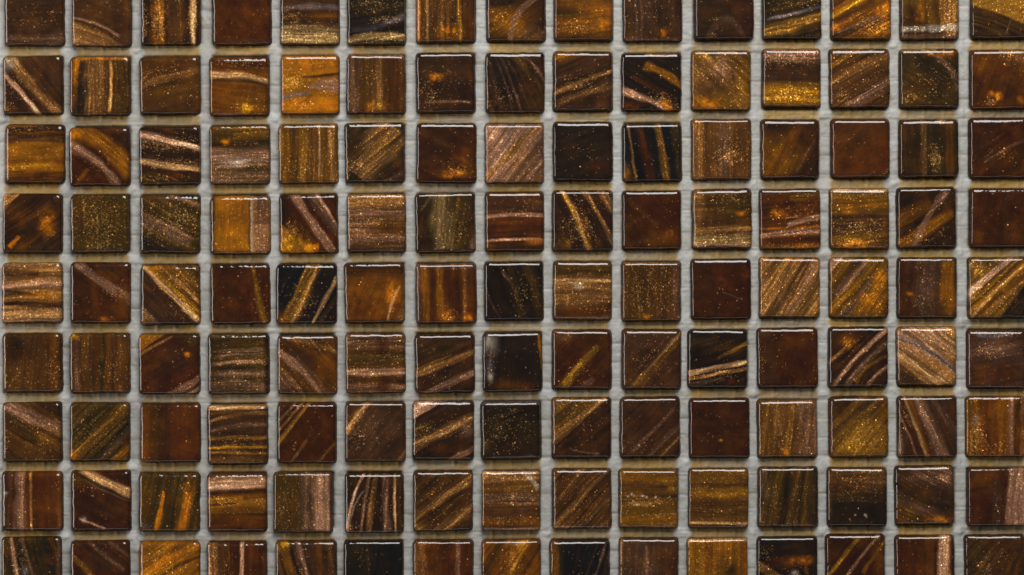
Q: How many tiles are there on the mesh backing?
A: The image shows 135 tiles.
